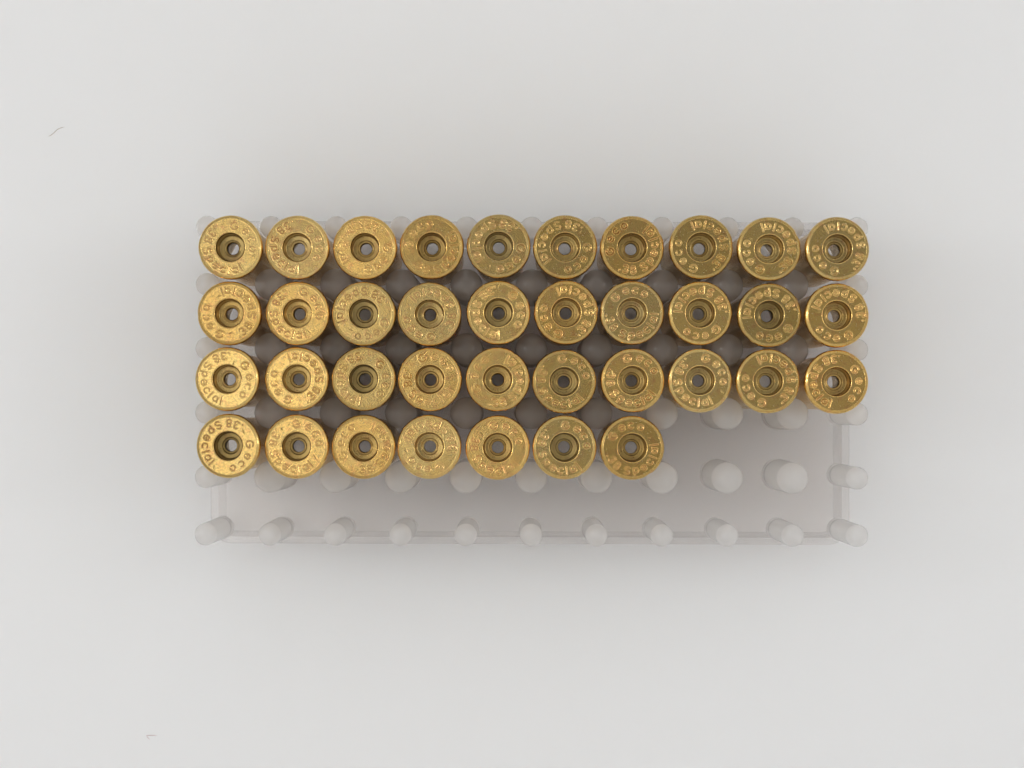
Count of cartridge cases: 37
